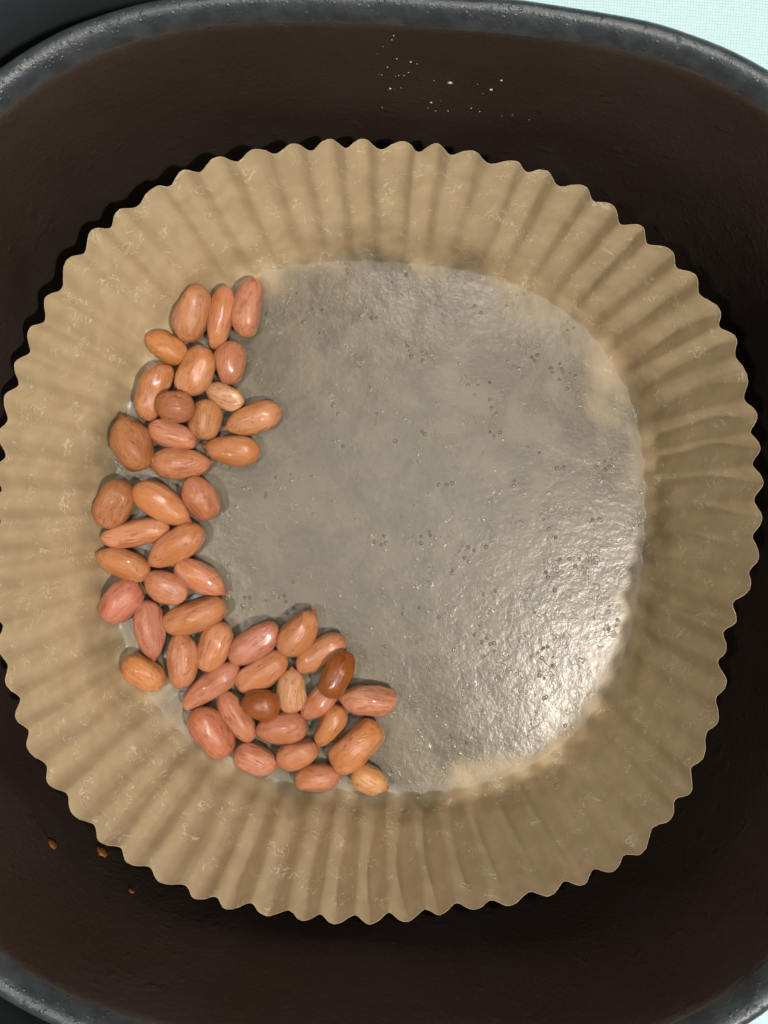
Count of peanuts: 48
